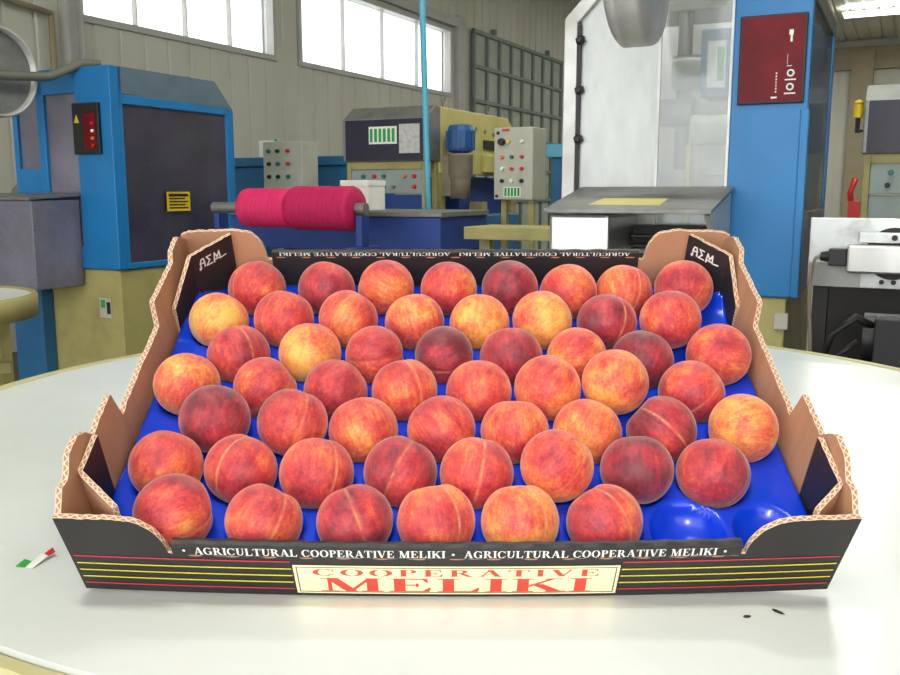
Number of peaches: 54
